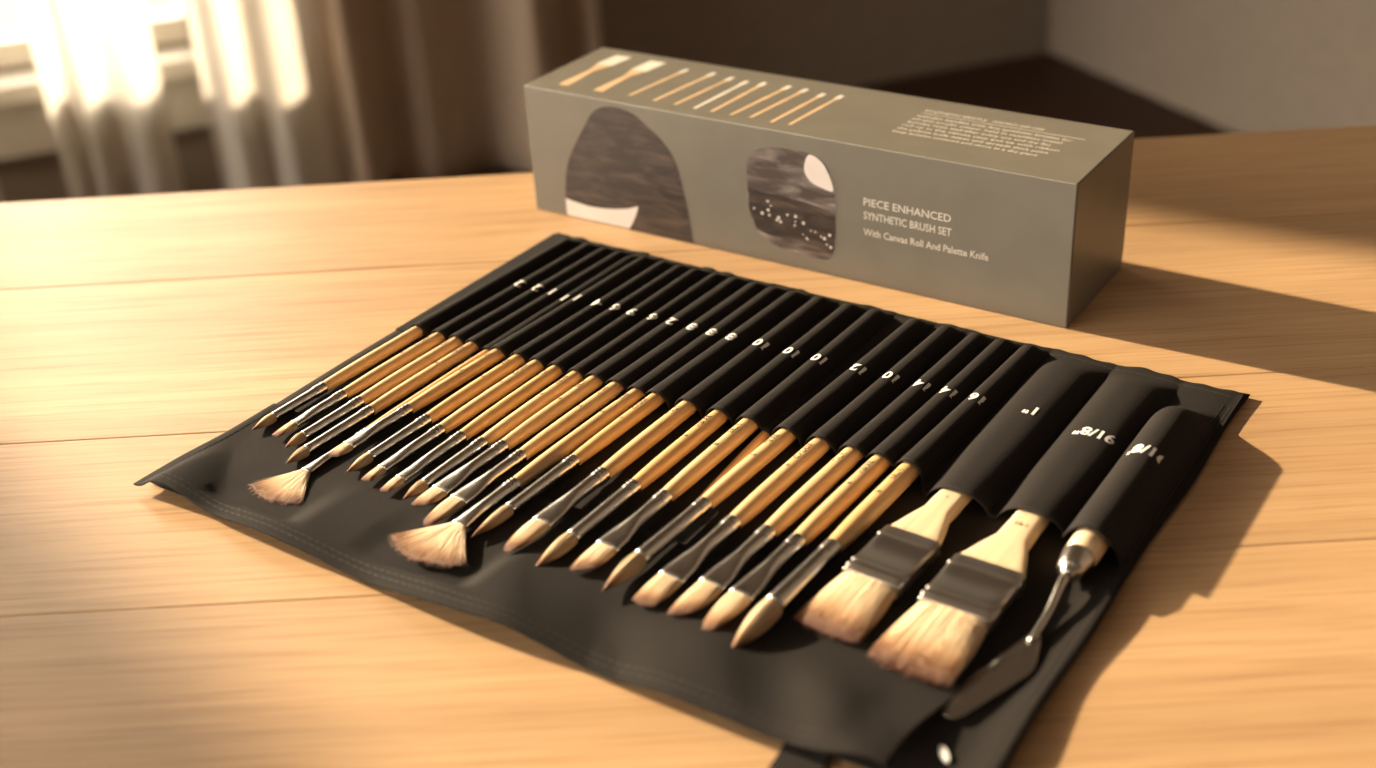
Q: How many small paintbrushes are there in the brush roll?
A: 23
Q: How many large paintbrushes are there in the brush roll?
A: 2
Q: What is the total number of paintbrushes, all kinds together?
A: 25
